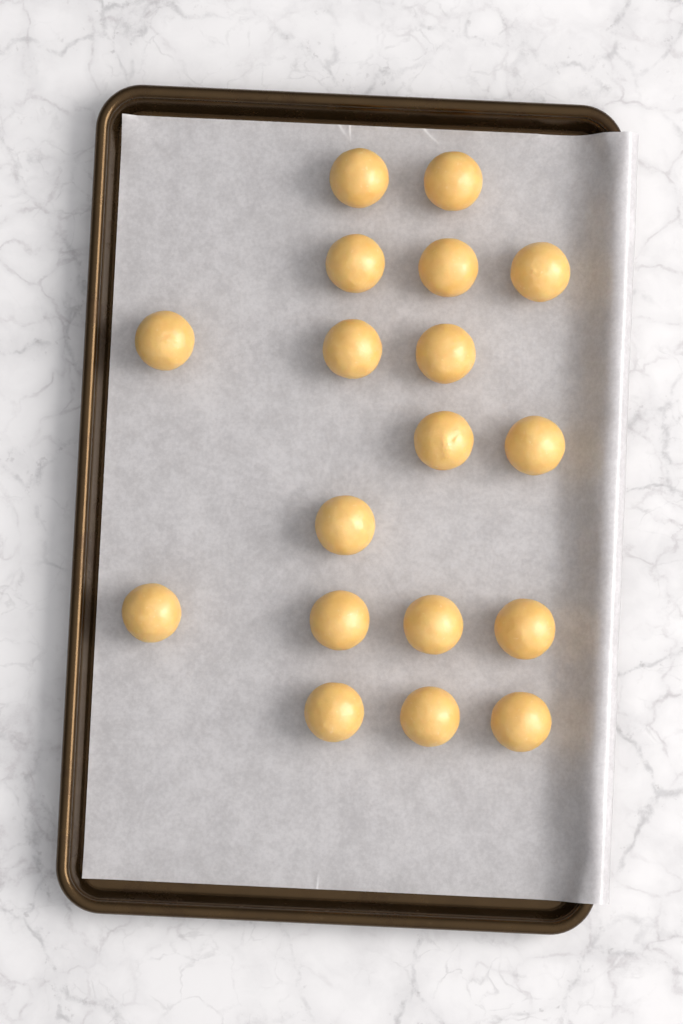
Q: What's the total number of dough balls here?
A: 18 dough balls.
